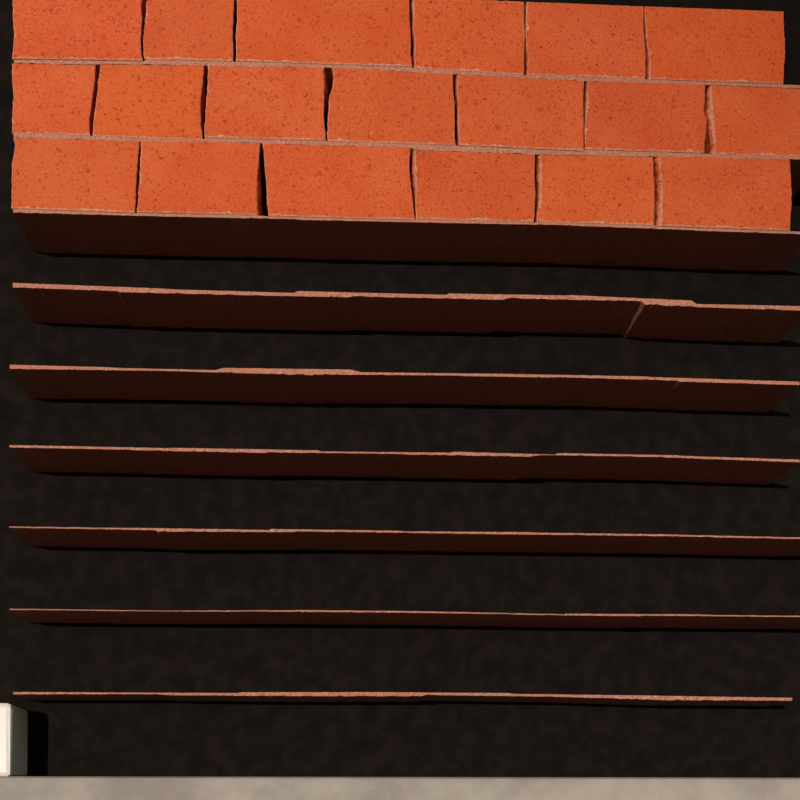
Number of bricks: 19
